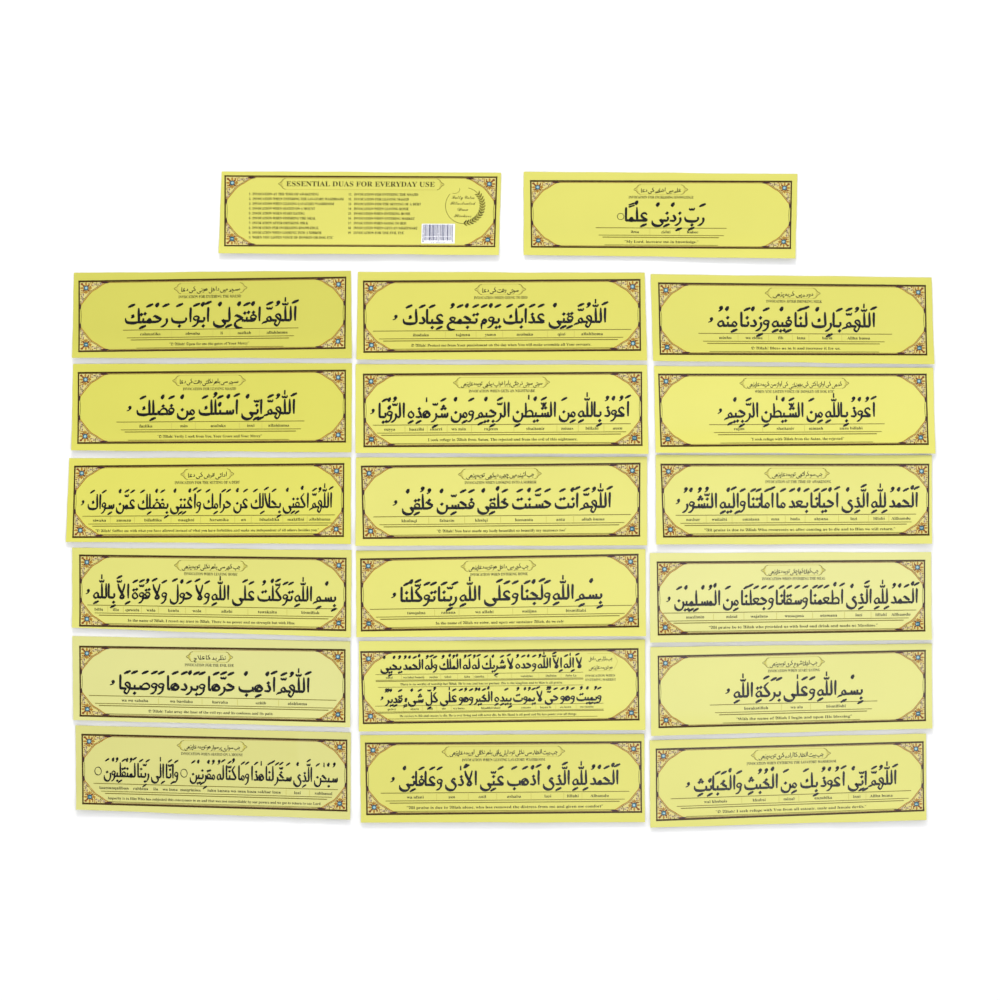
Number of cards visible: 20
